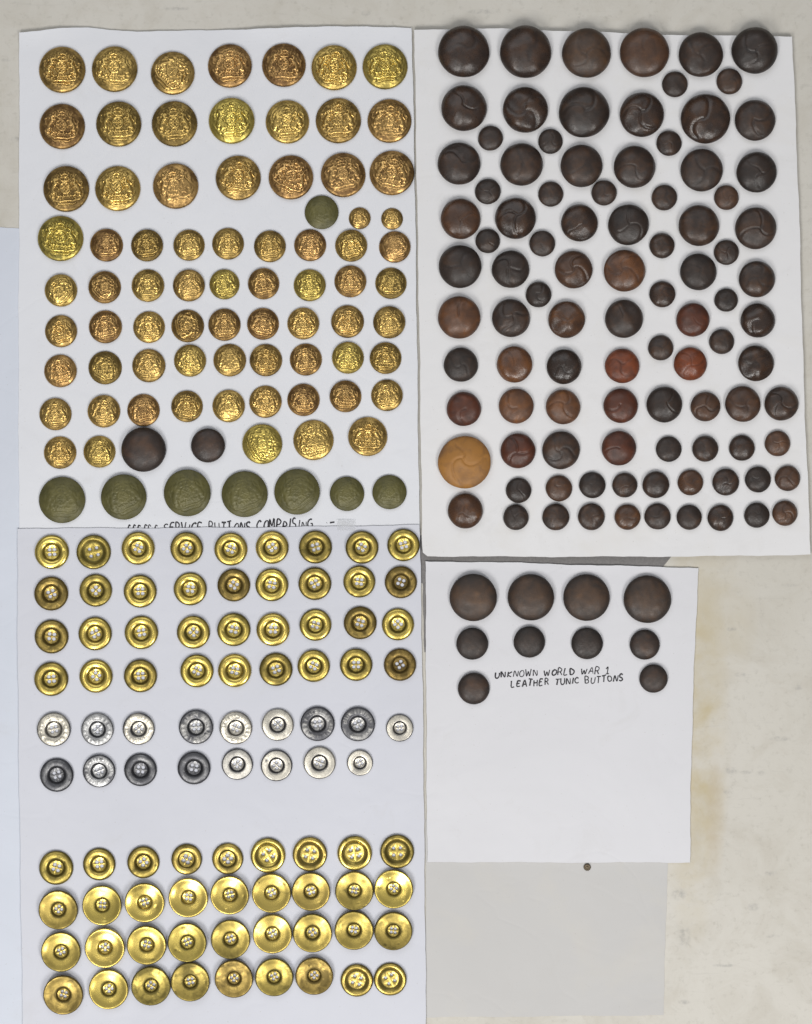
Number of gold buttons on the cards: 145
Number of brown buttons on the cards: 108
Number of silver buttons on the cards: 17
